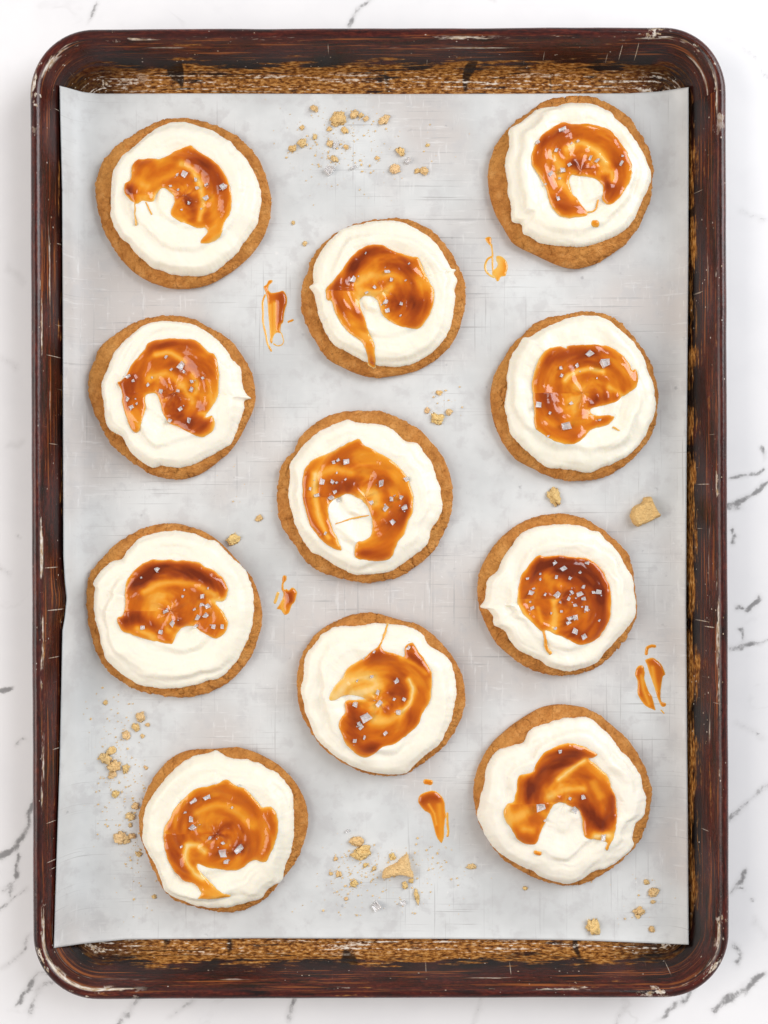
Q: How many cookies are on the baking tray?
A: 11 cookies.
